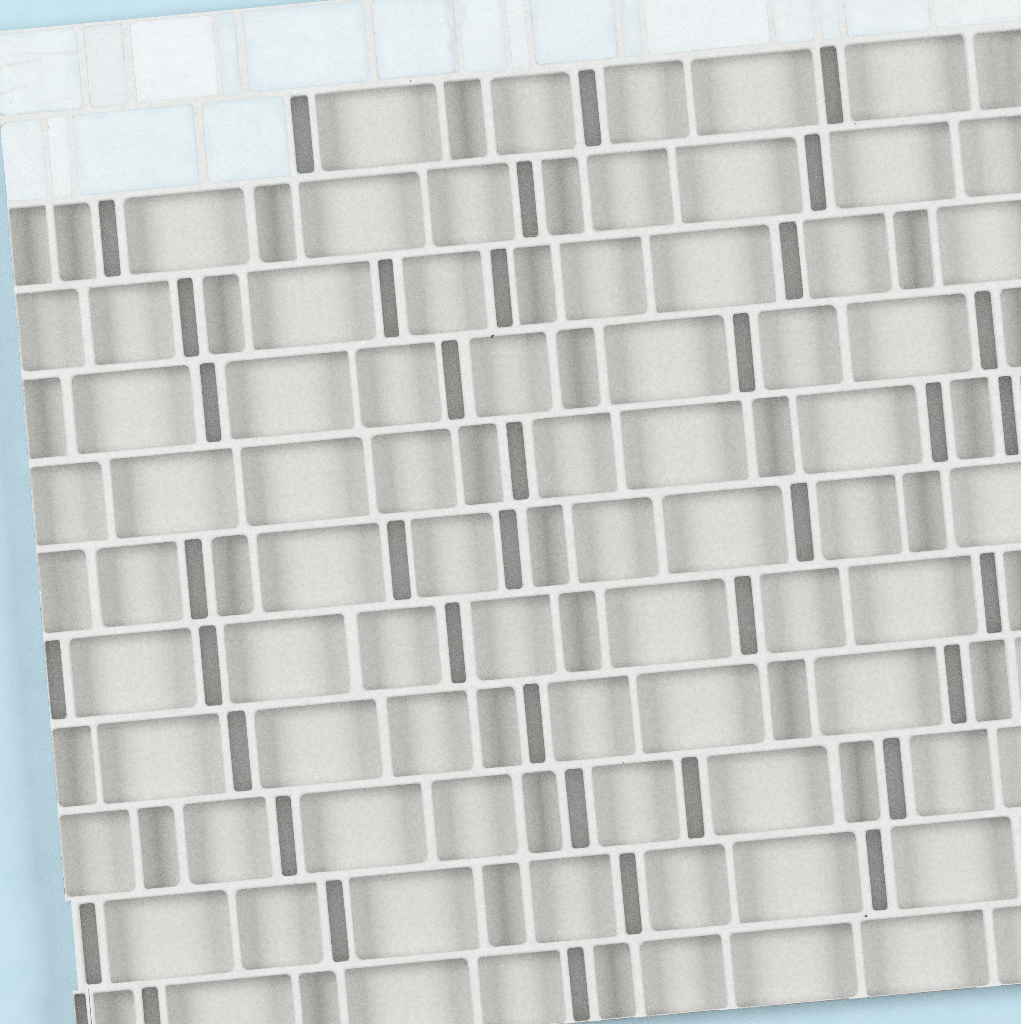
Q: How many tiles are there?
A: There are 19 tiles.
